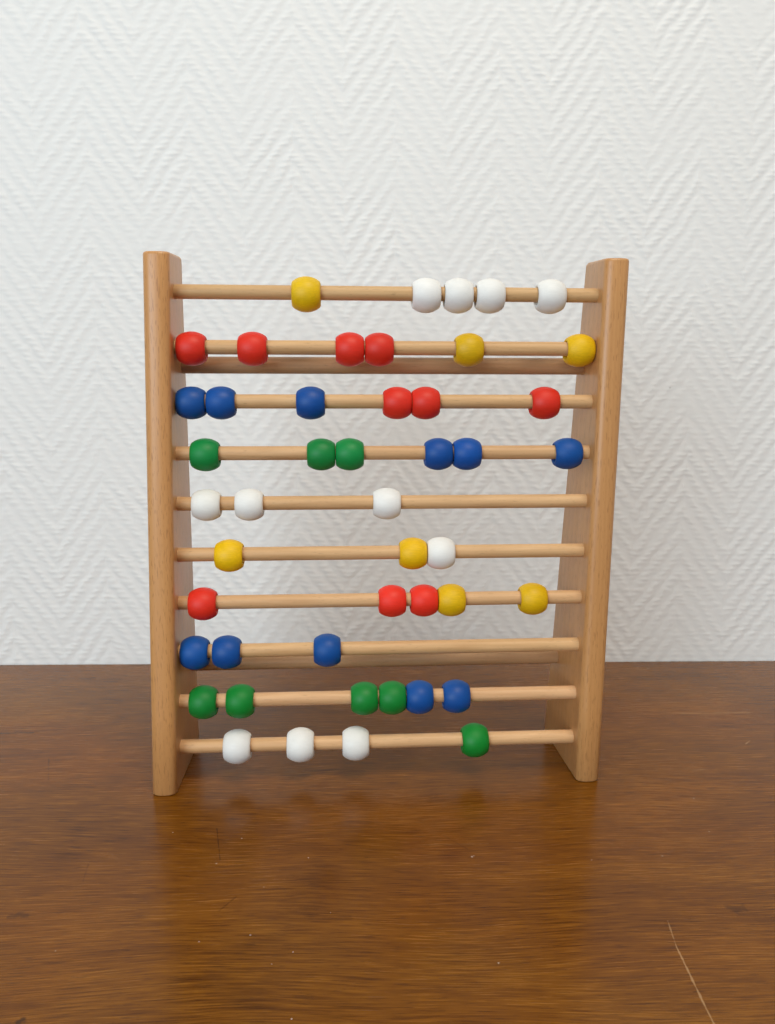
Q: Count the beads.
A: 47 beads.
